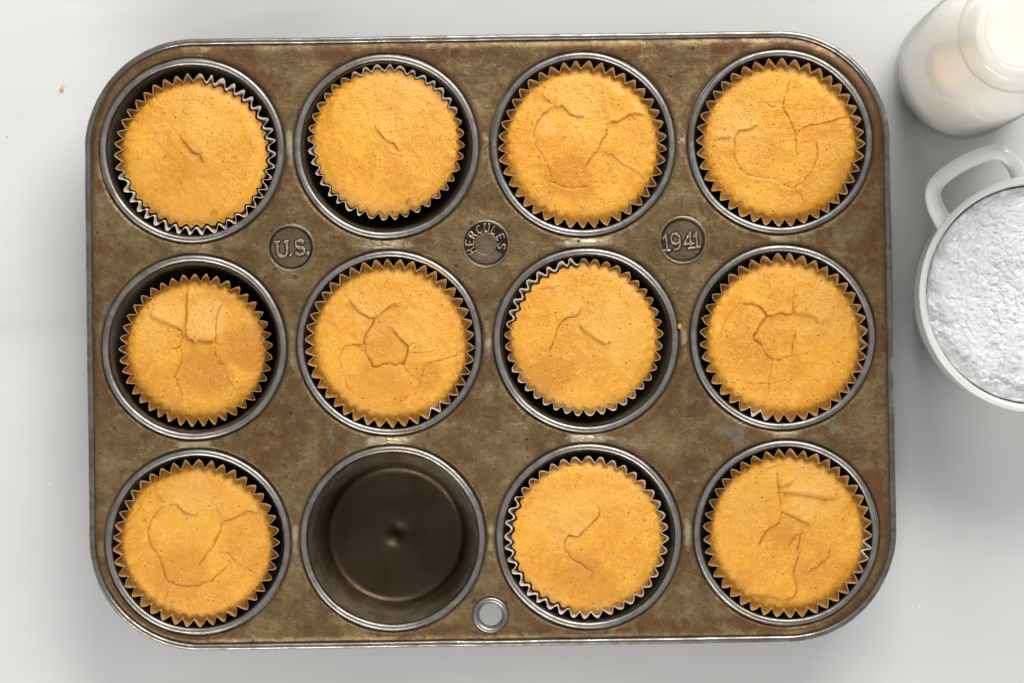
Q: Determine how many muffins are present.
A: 11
